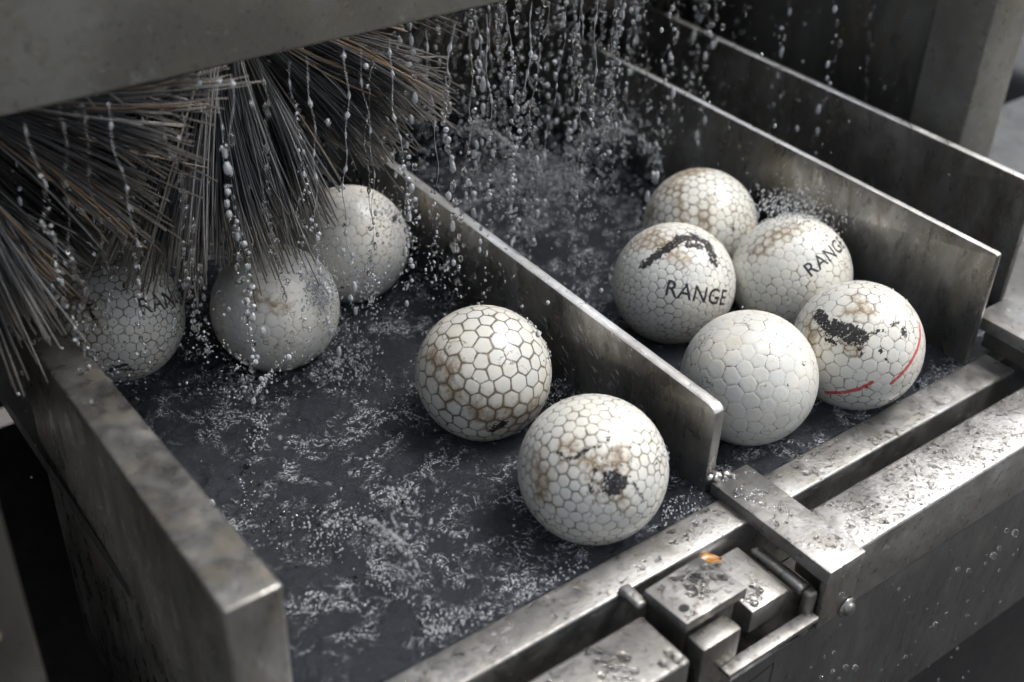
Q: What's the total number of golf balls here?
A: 10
